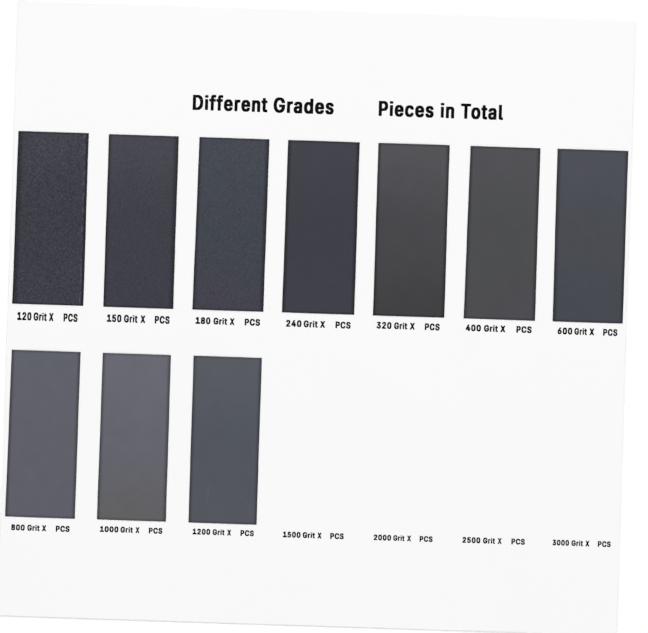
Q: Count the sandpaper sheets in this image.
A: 10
